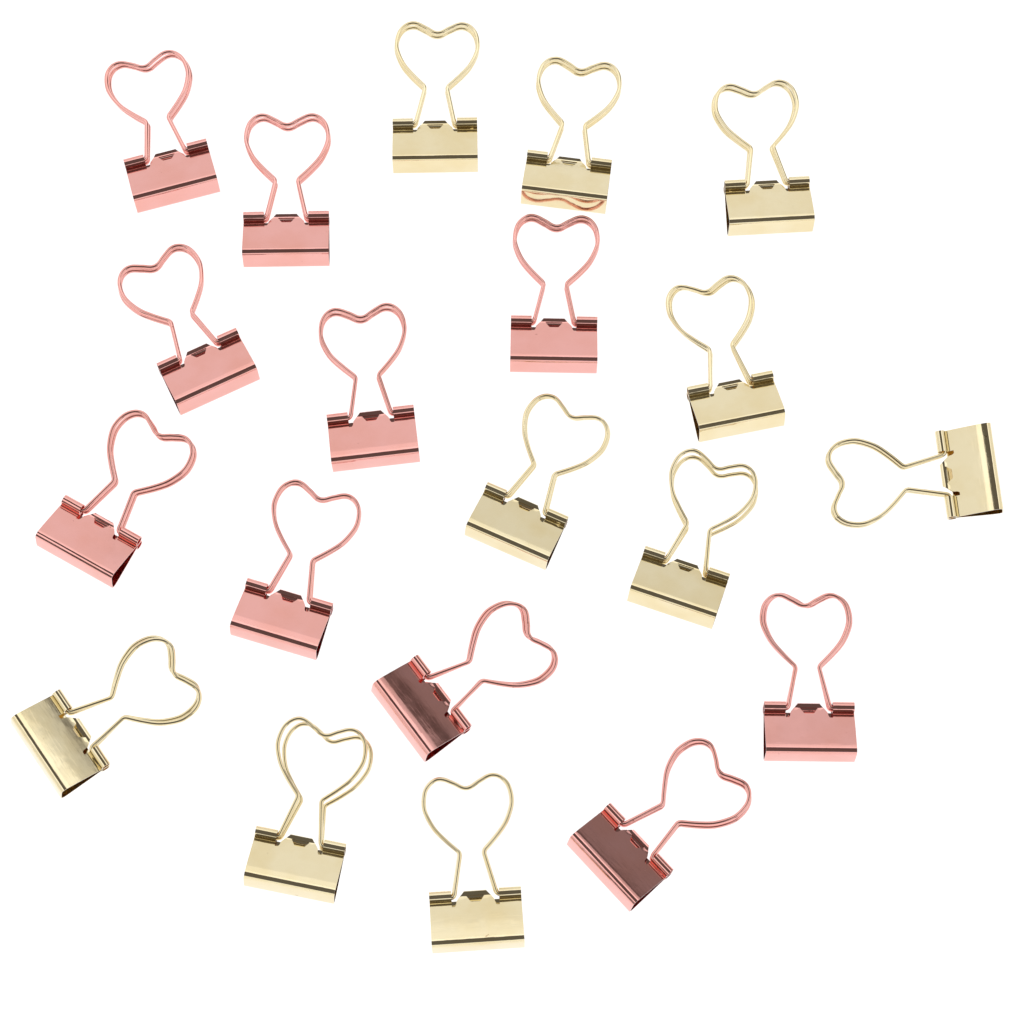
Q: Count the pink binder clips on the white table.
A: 10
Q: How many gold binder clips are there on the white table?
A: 10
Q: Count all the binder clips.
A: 20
